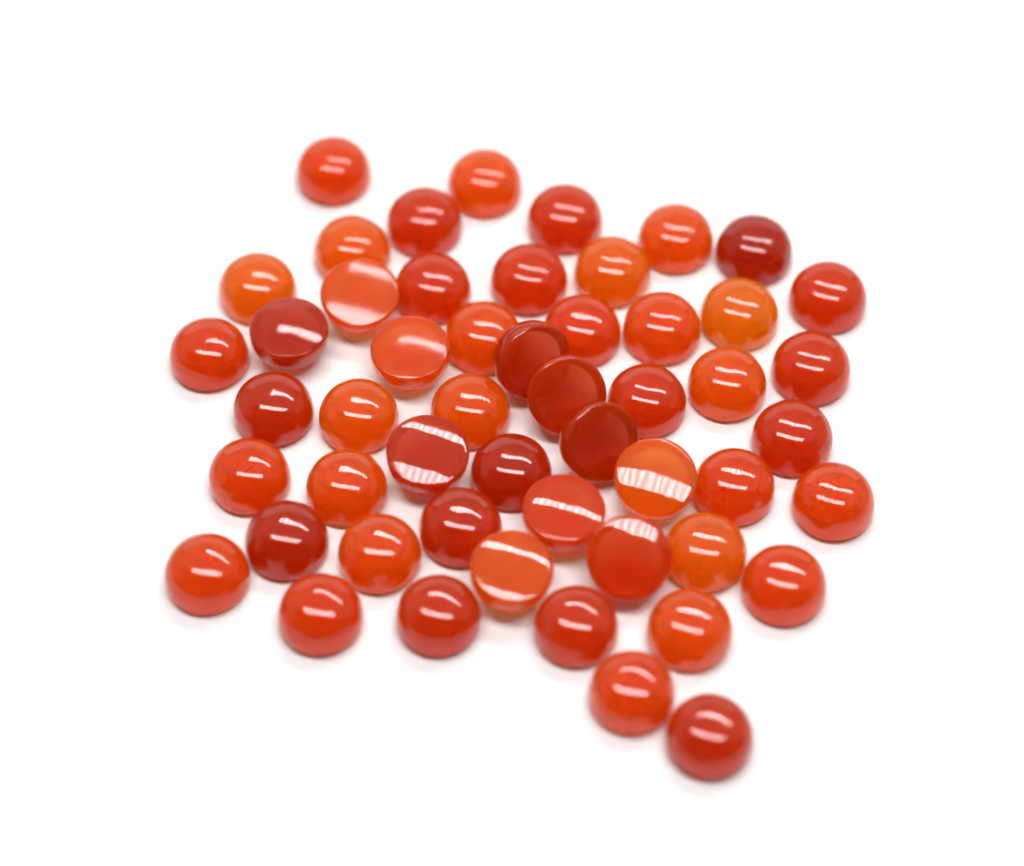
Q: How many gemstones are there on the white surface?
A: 52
